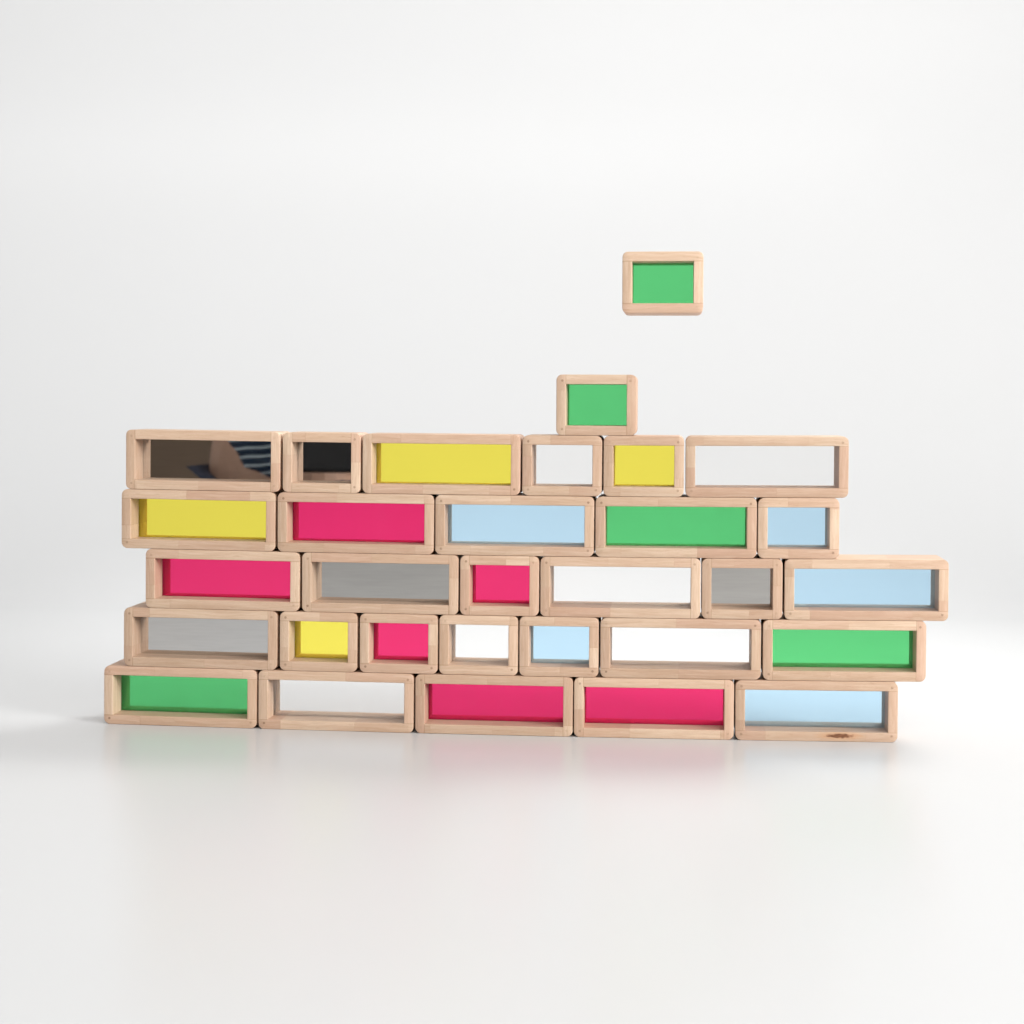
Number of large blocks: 19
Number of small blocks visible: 12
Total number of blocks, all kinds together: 31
